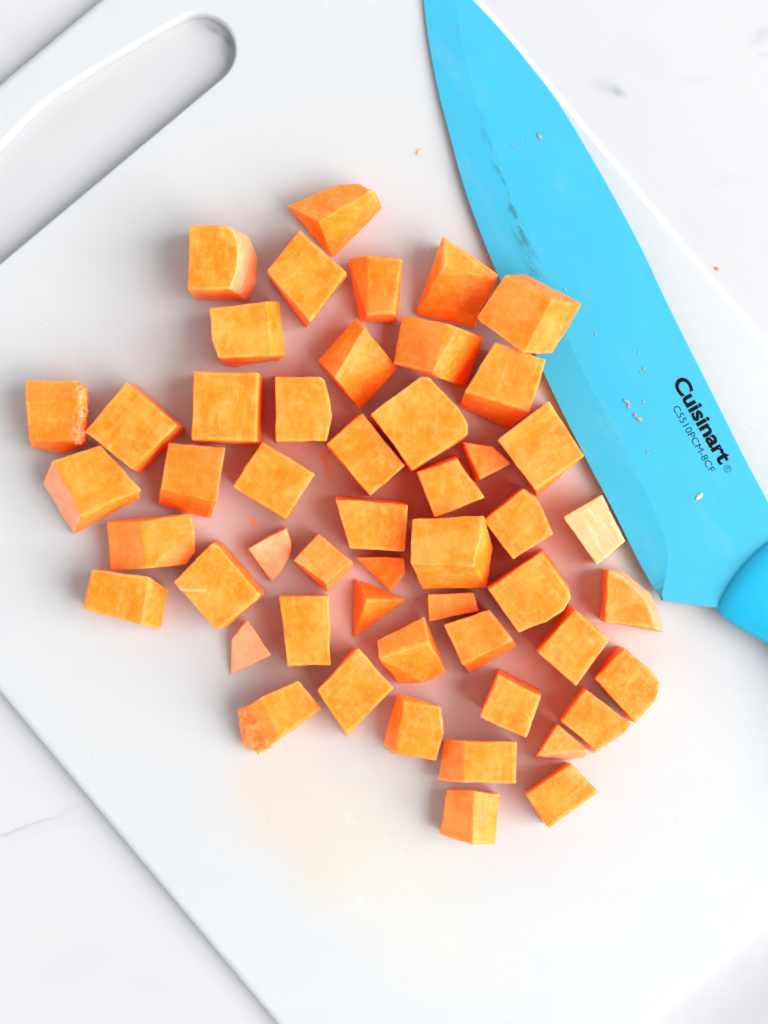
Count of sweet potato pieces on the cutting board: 51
